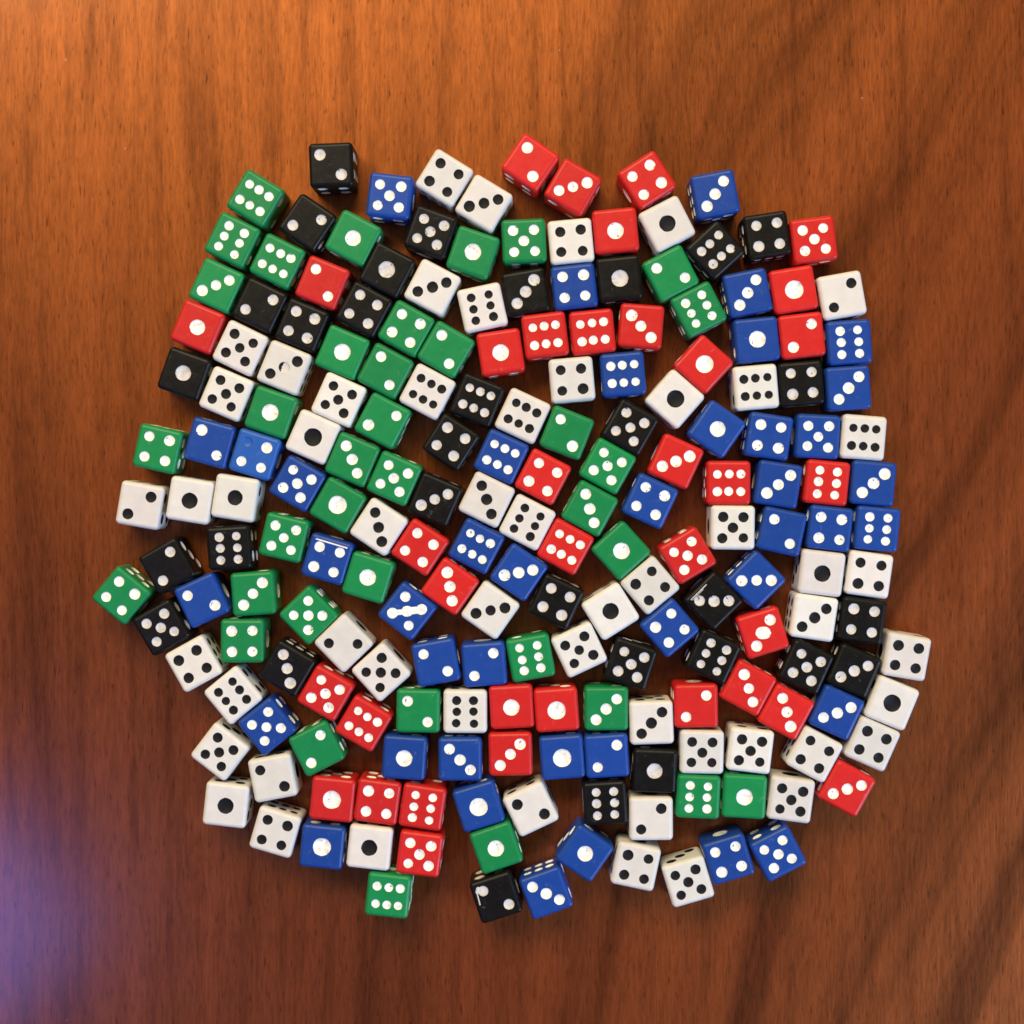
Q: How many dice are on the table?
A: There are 200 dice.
